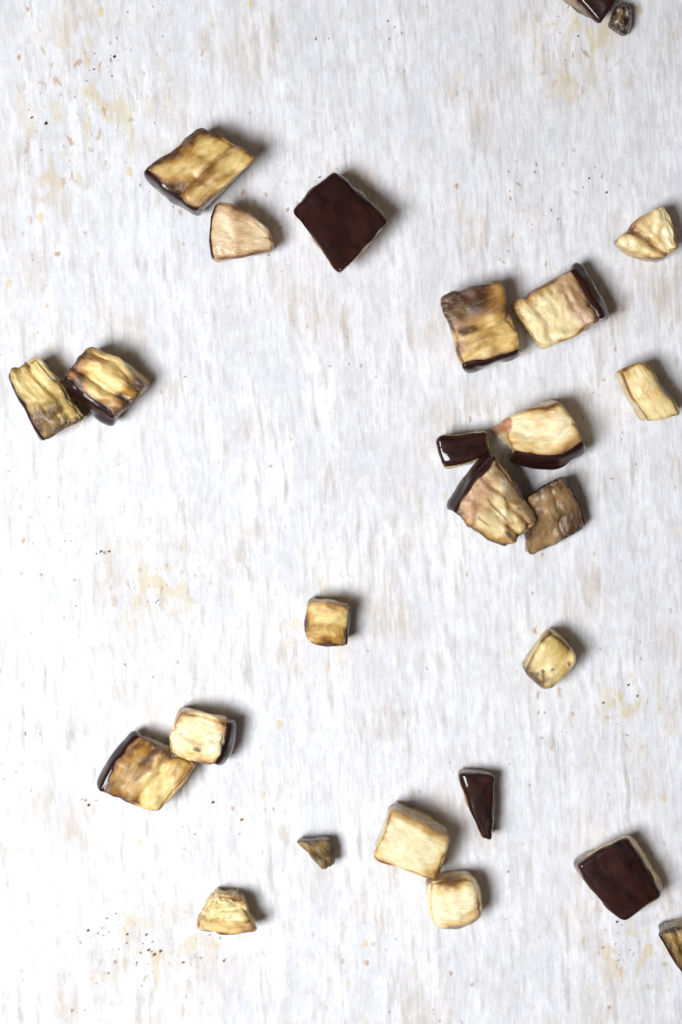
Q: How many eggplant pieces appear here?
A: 26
